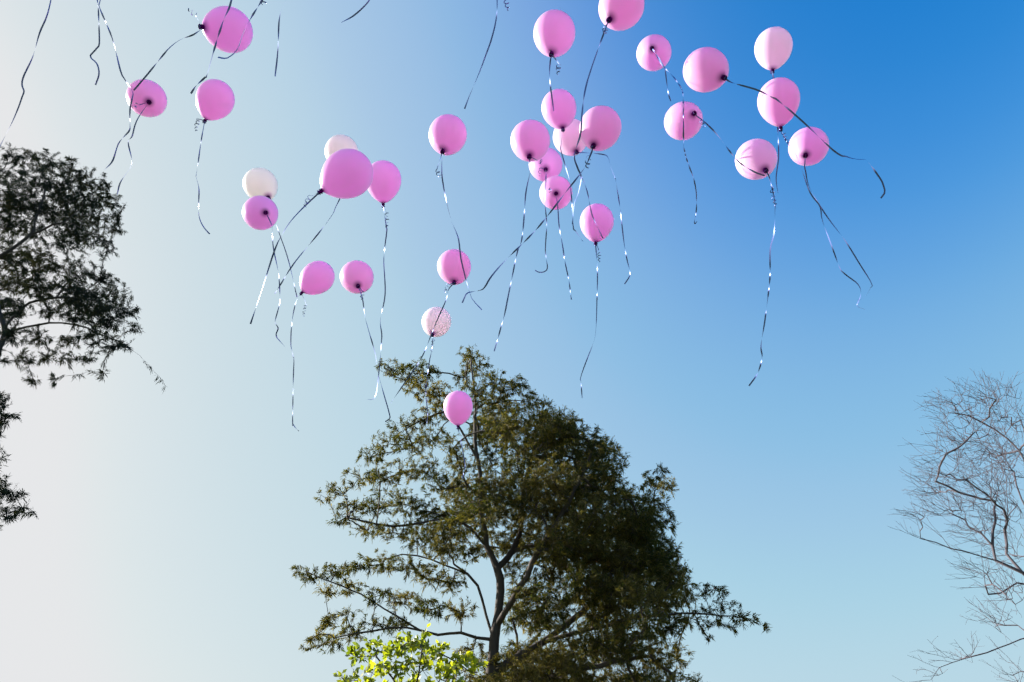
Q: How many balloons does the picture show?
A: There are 30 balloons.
